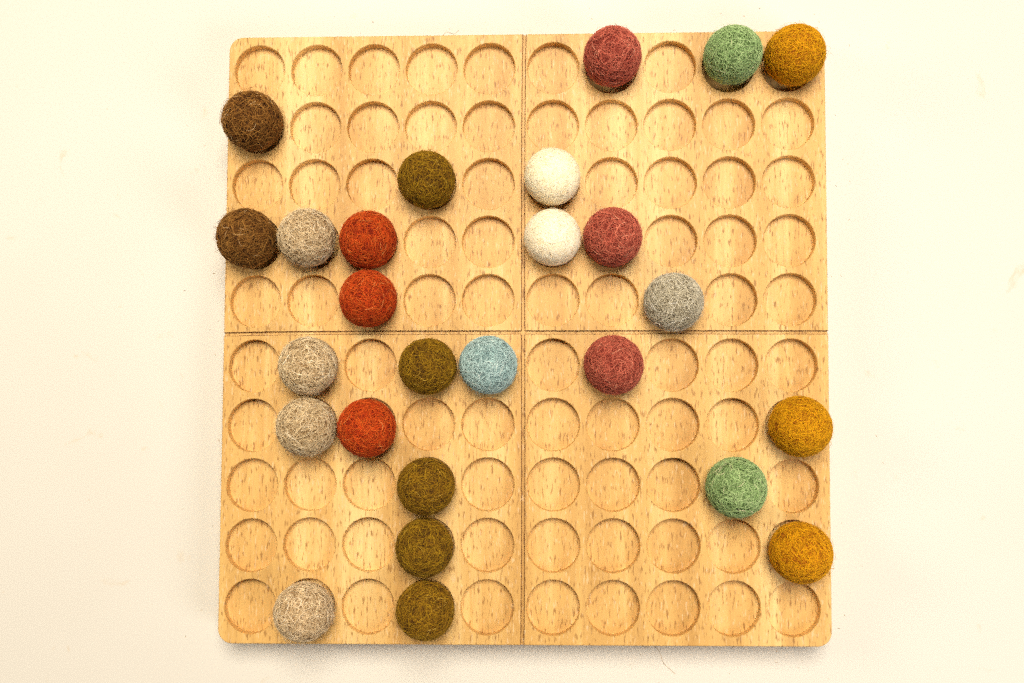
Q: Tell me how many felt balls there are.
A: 26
